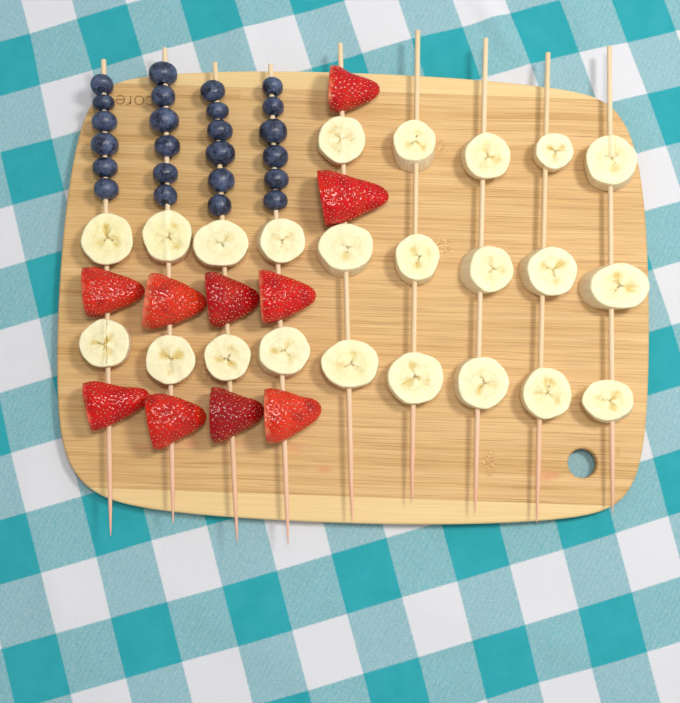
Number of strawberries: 10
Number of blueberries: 24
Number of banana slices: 23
